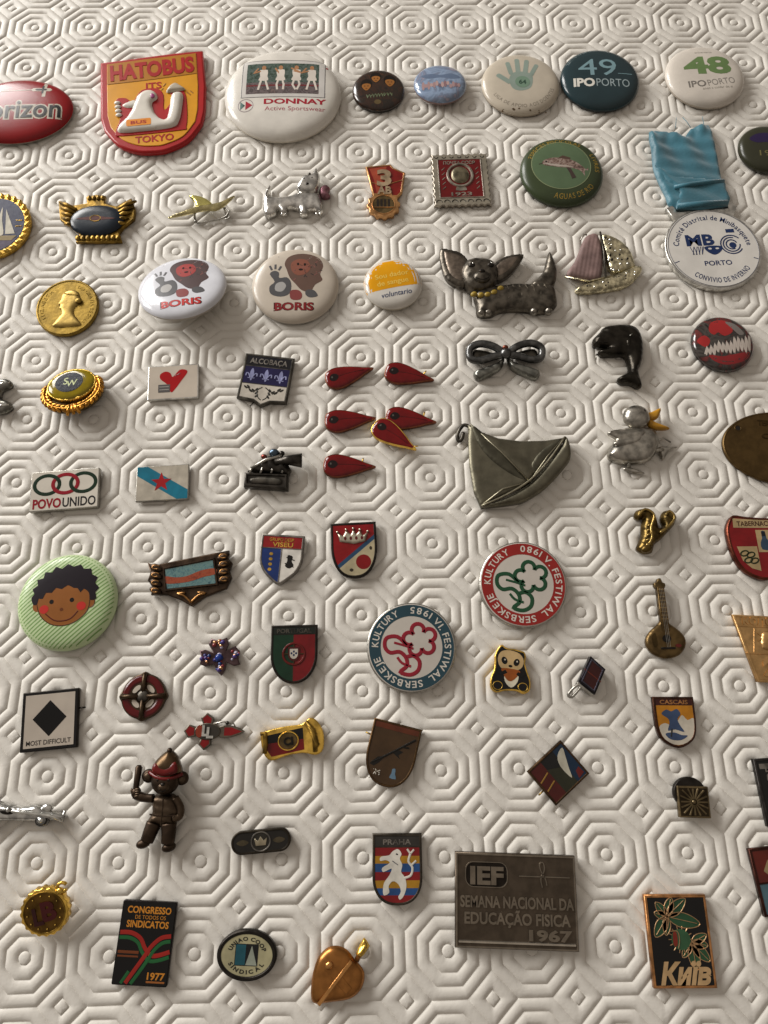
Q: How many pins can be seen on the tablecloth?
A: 76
